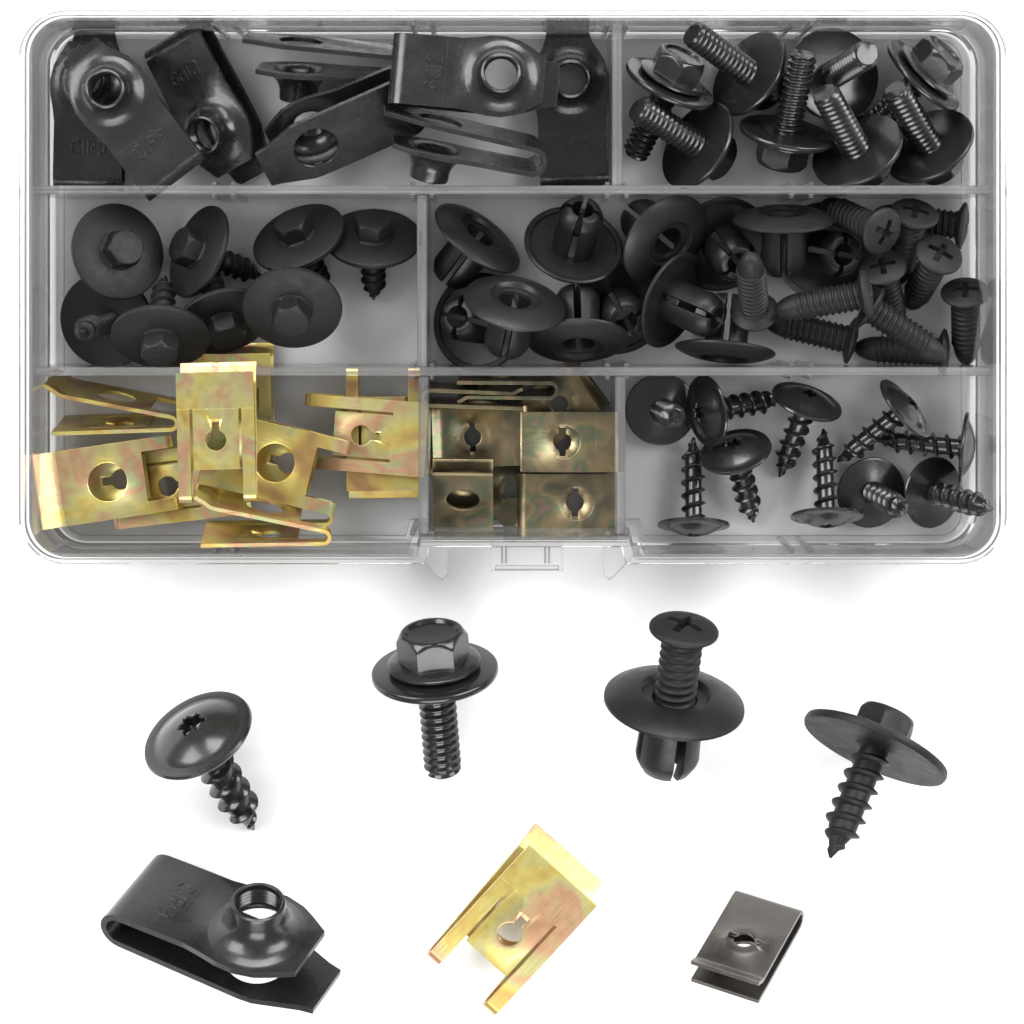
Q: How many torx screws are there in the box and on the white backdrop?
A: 11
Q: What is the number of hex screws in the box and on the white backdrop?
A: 9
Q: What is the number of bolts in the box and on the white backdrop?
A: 9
